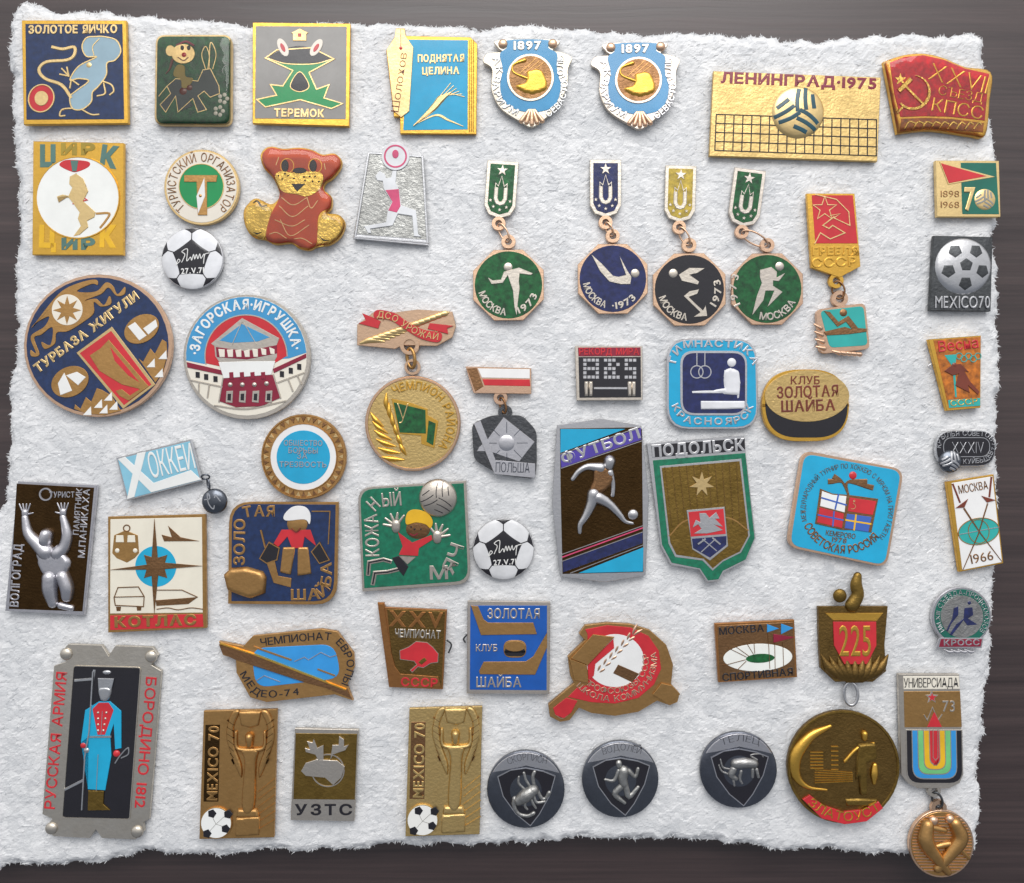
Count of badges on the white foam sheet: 55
